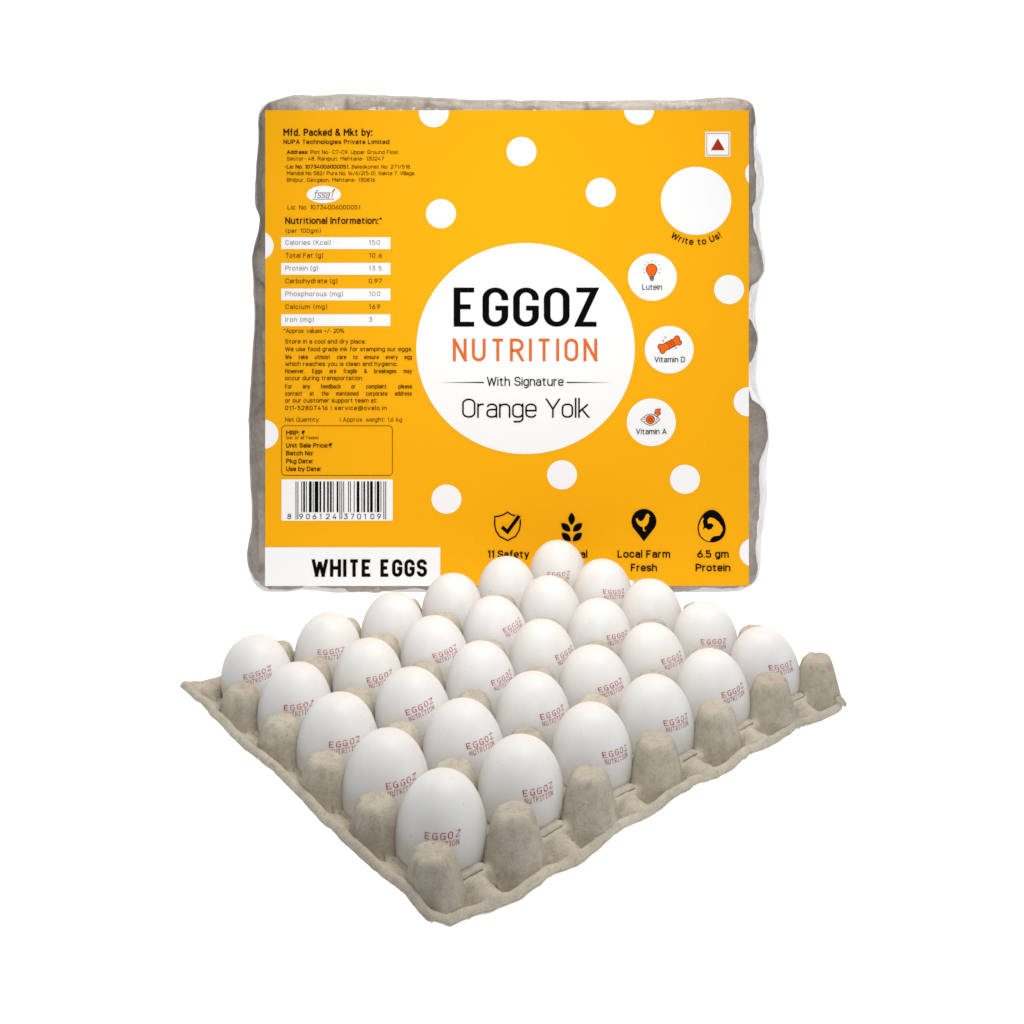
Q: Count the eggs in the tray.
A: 30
